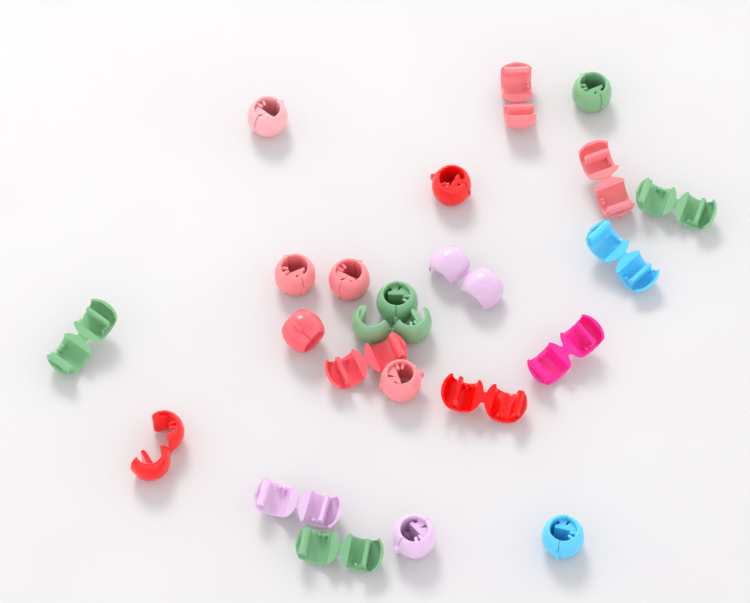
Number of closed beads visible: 10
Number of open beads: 13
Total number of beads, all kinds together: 23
